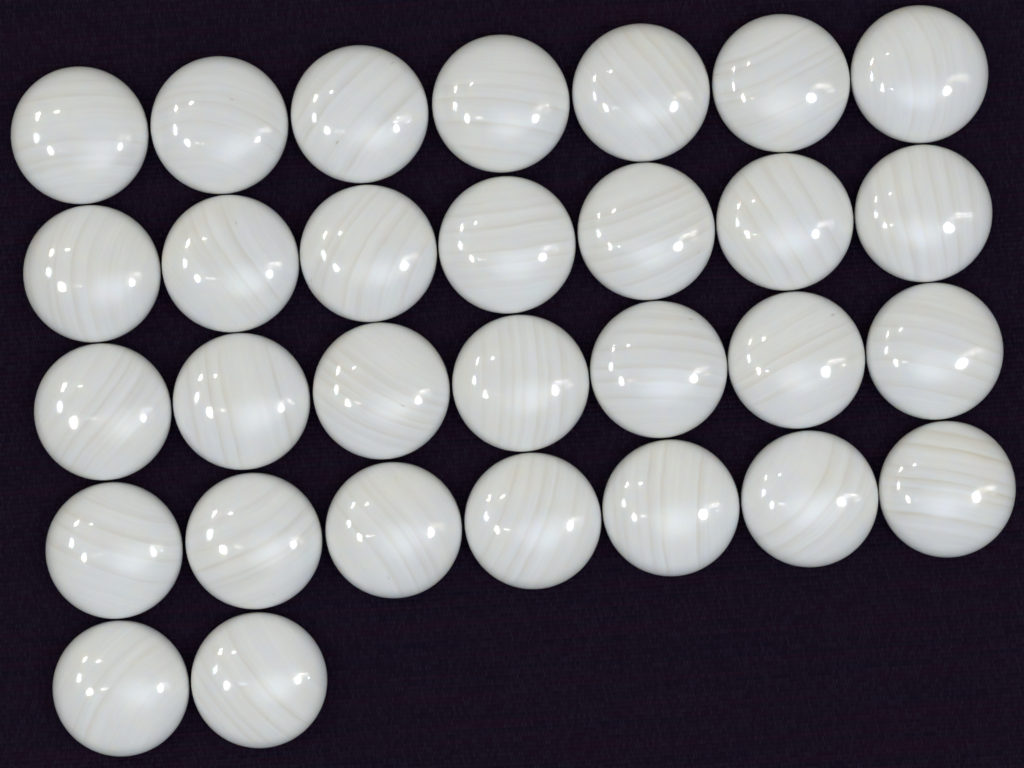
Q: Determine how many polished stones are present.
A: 30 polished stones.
